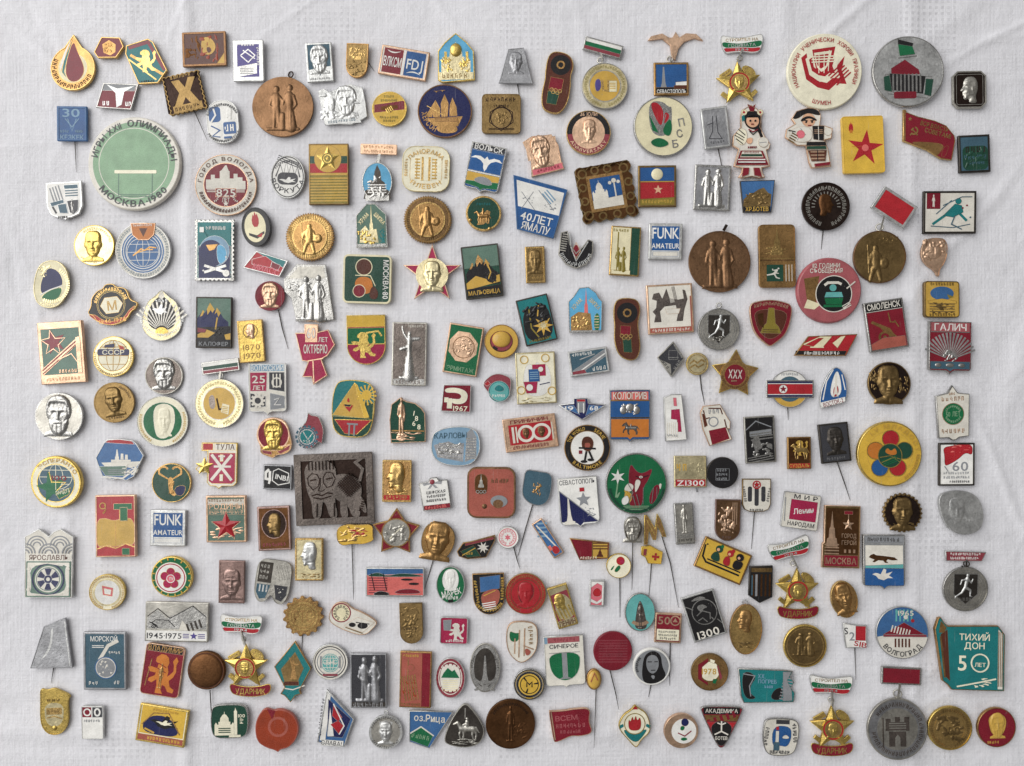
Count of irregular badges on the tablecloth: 98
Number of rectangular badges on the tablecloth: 70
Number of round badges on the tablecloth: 53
